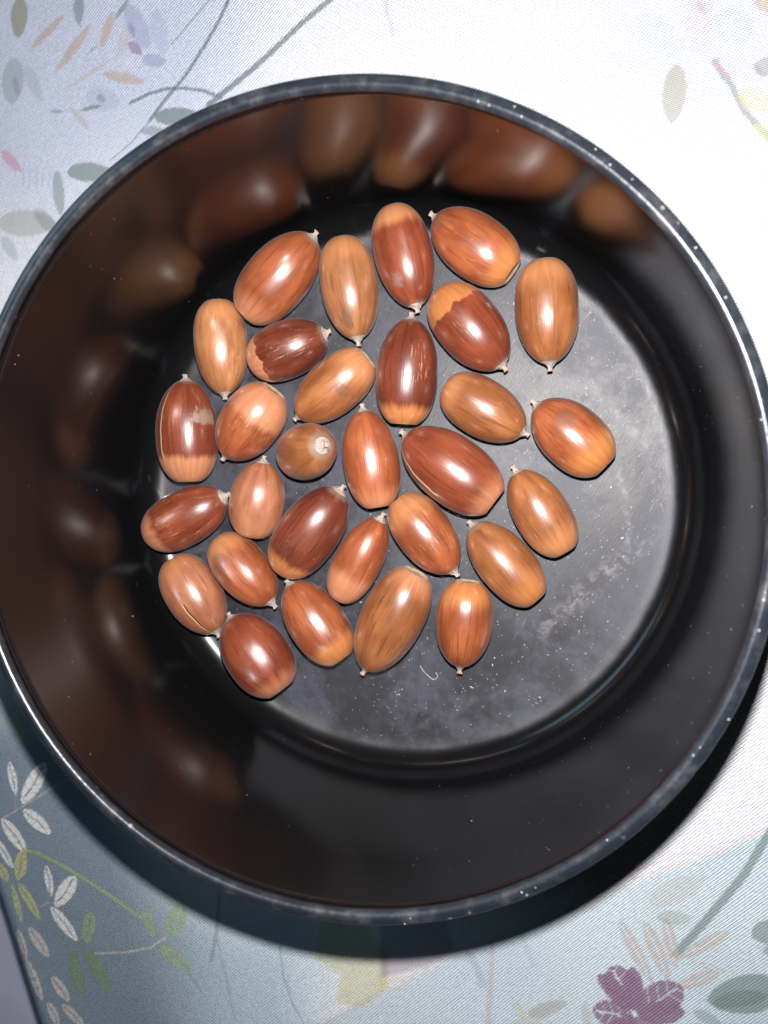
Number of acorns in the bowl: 30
